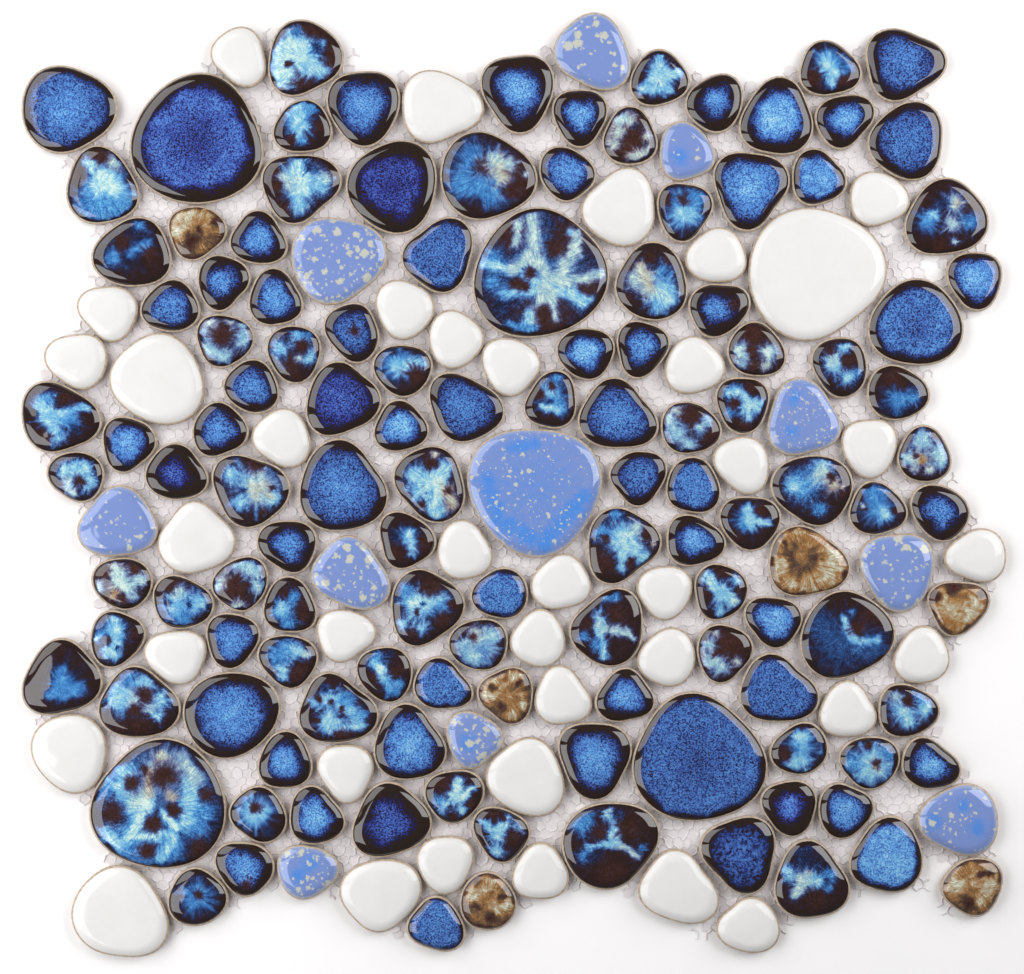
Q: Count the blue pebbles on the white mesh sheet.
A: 128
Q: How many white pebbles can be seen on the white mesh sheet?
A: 37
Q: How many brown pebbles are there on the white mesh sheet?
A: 6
